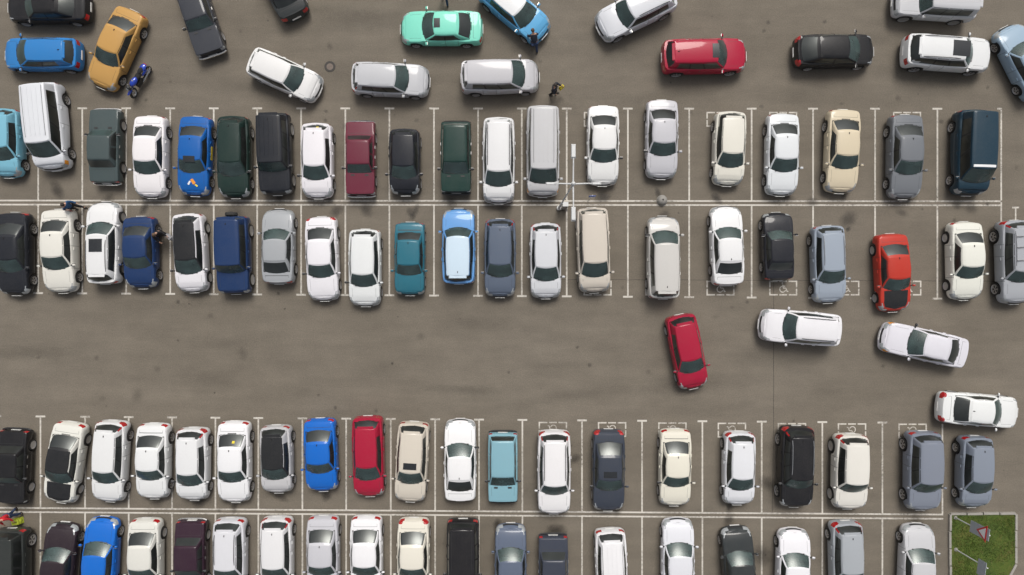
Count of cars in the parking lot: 100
